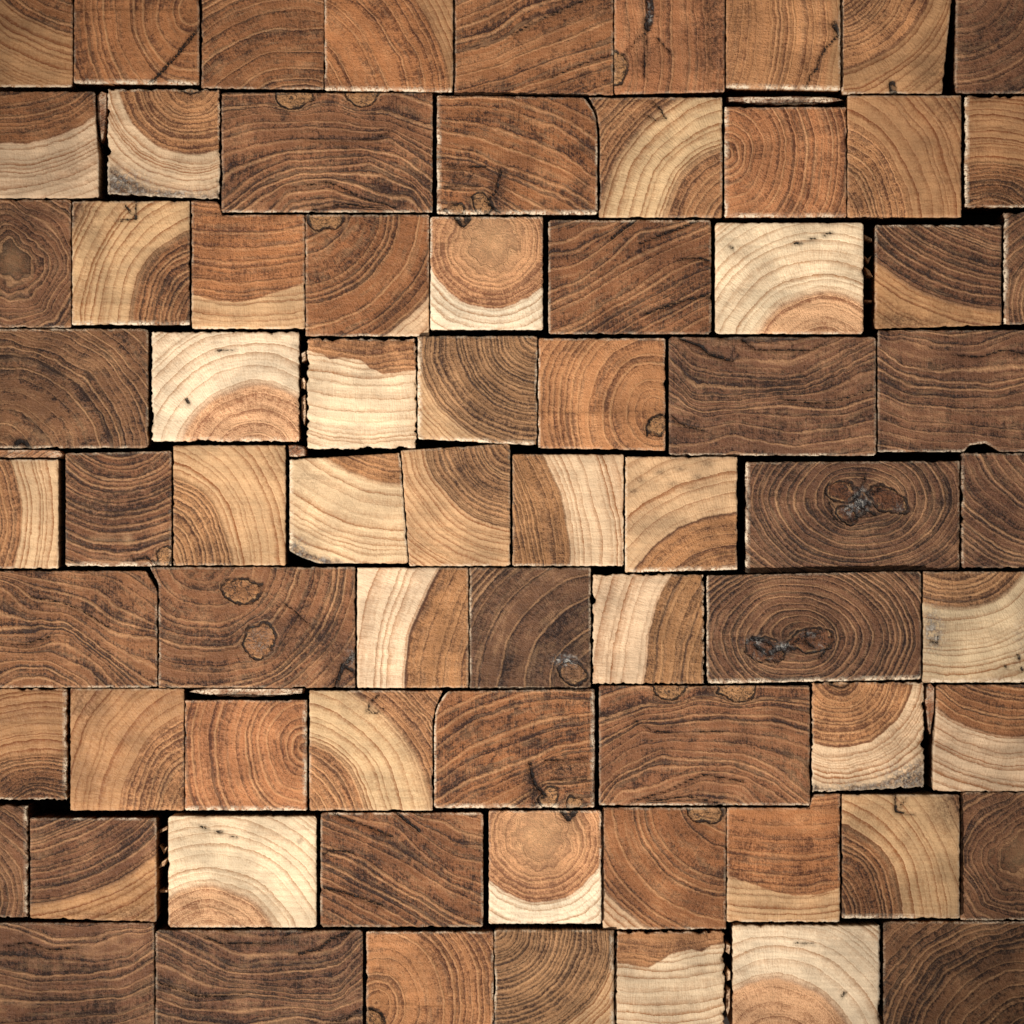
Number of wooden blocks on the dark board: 73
